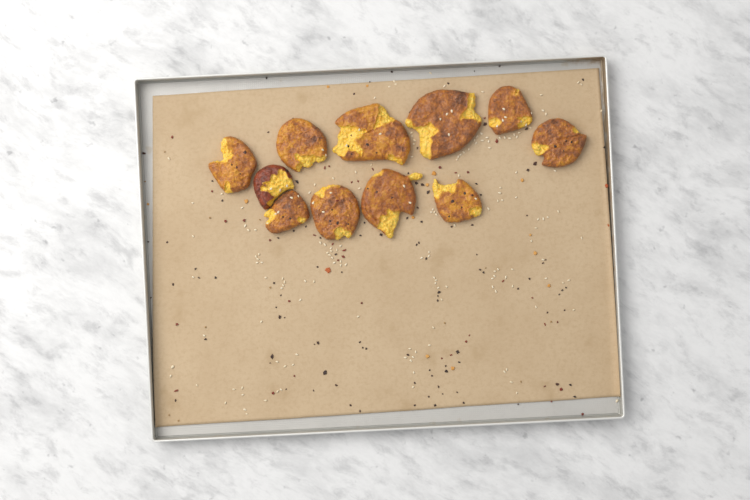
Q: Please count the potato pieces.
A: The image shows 11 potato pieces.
